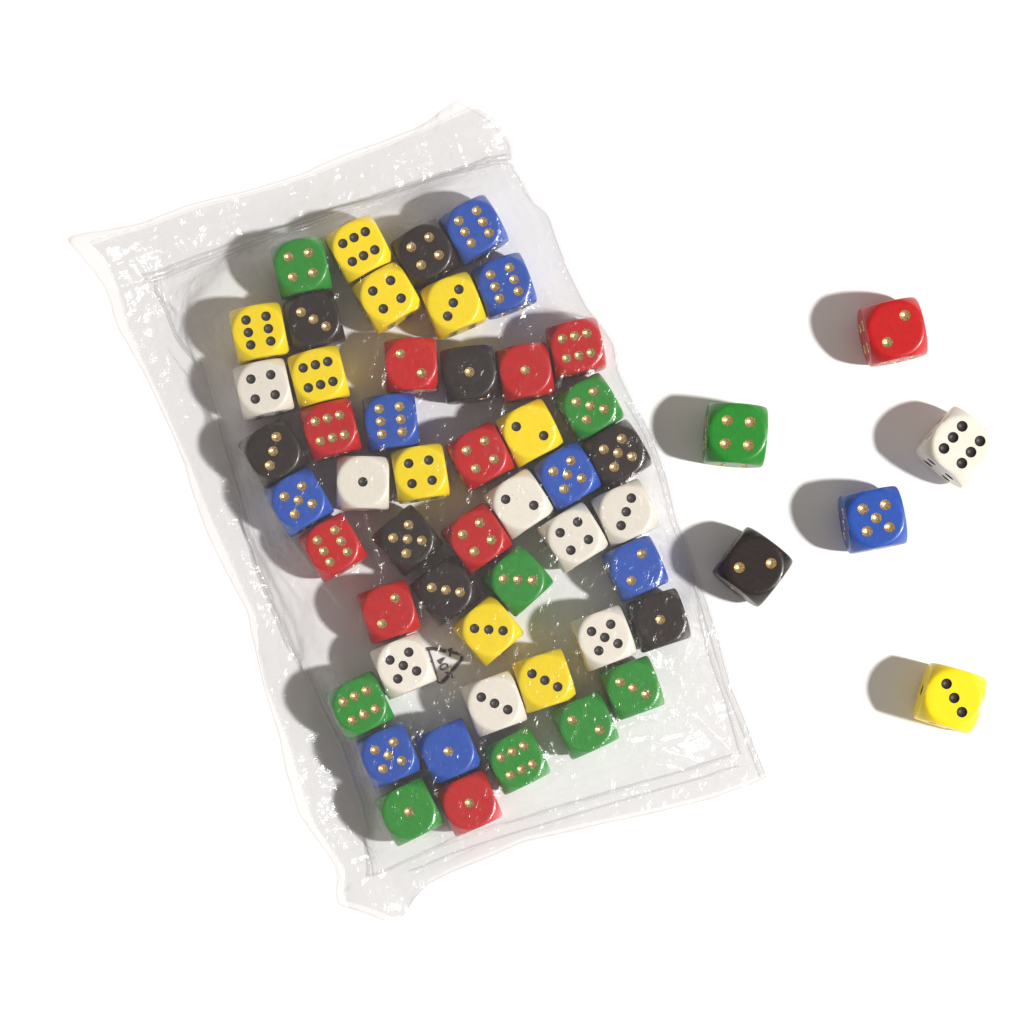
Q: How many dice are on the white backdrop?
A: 56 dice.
